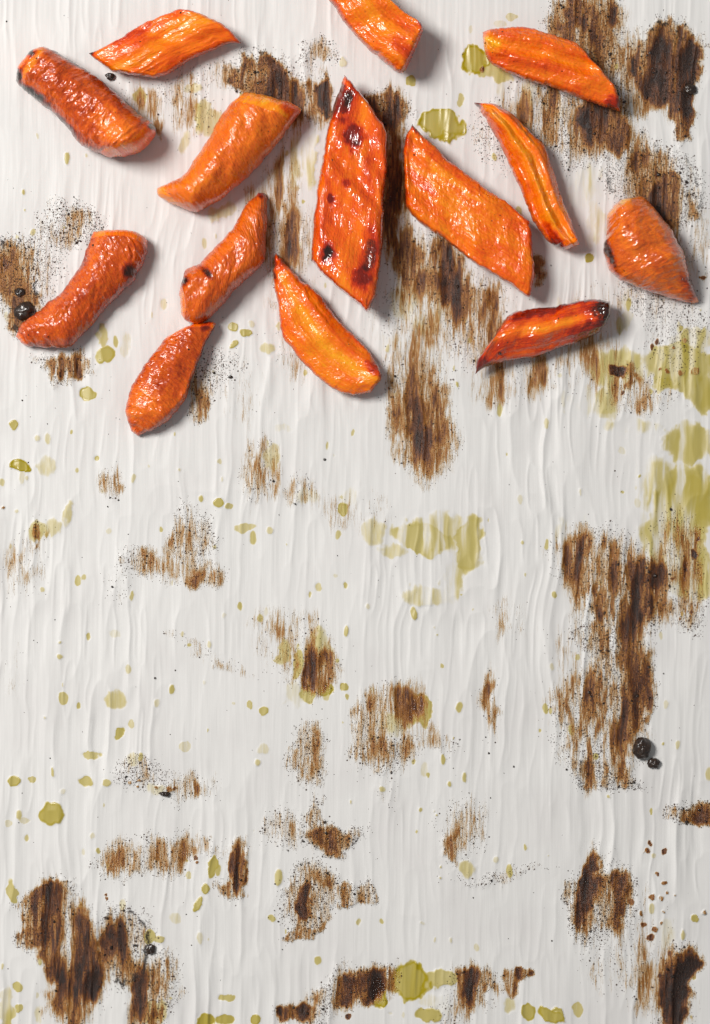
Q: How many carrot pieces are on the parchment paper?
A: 14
